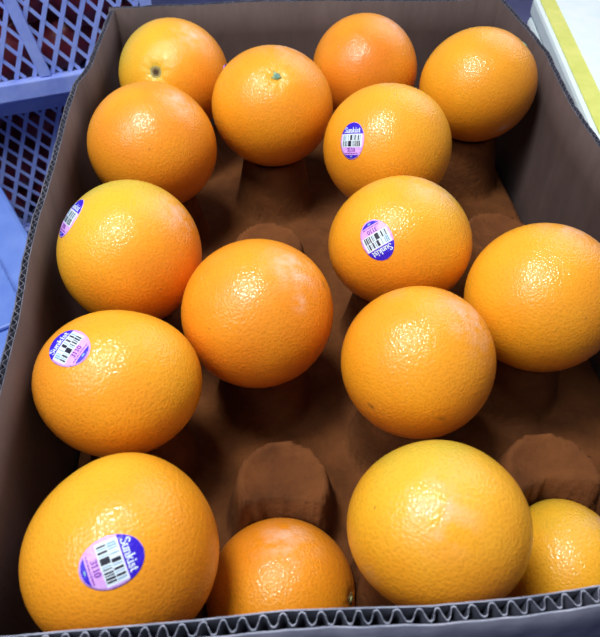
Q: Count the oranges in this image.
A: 16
